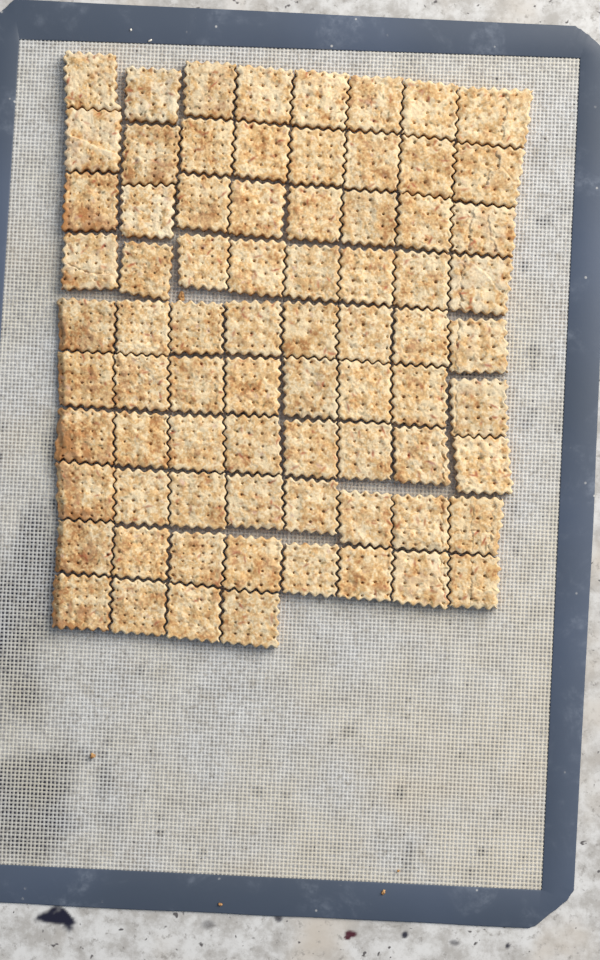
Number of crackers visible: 76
